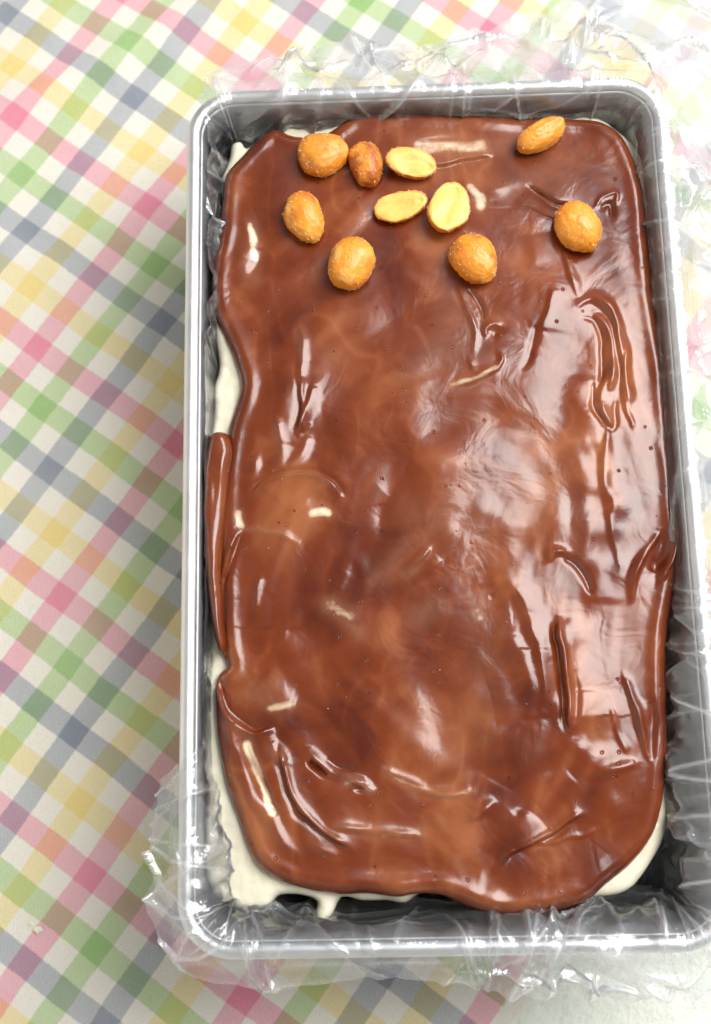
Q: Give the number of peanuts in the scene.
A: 10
